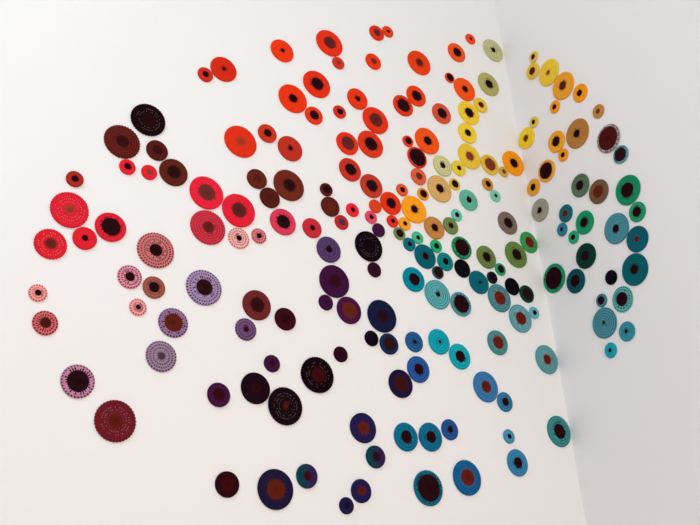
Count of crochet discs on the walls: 200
